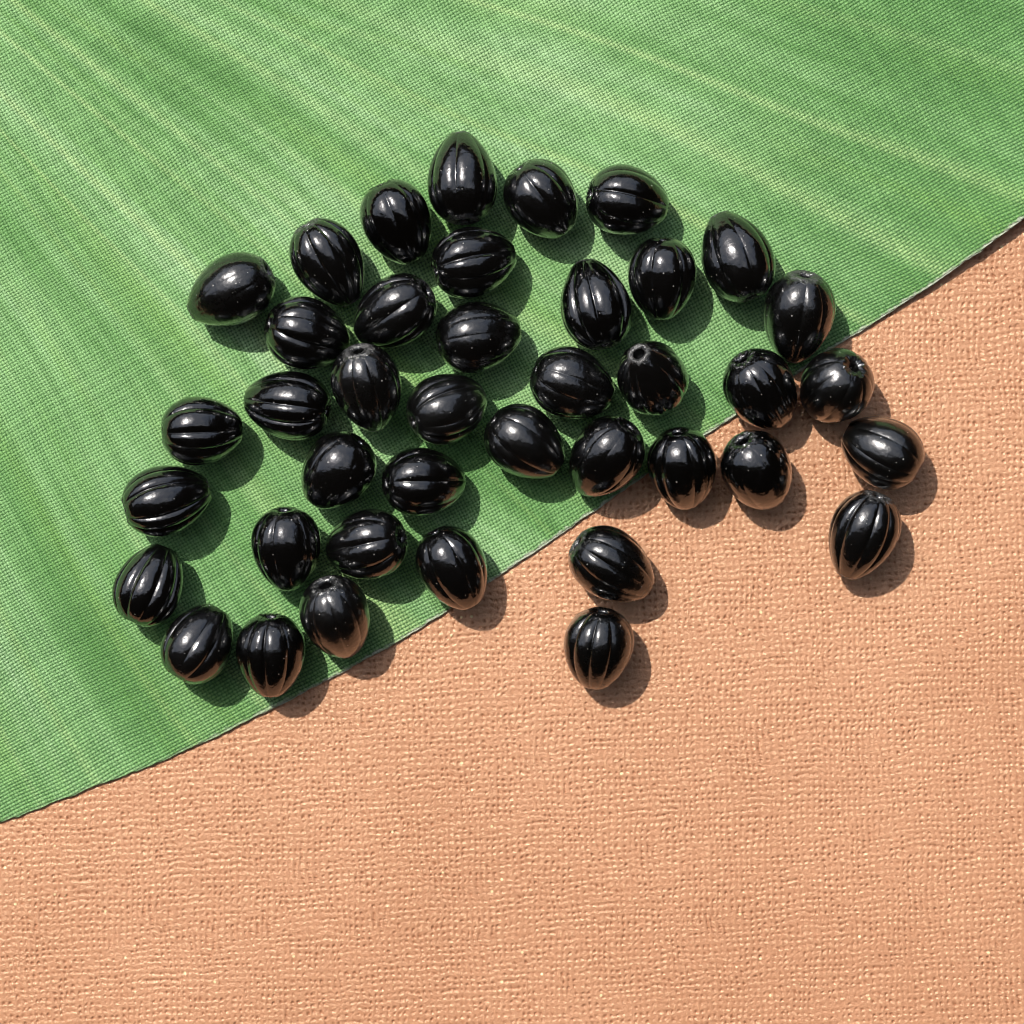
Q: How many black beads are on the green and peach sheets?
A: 40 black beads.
